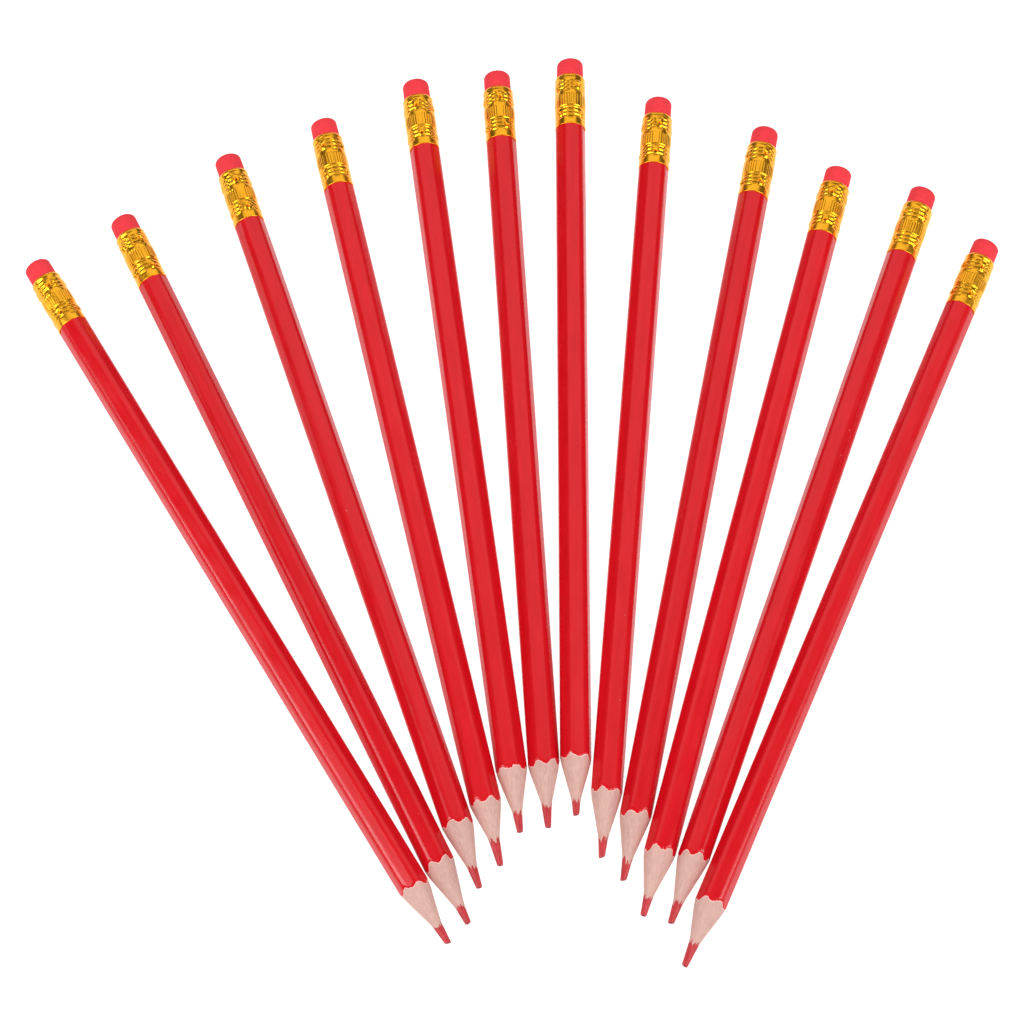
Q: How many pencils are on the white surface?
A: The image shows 12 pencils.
